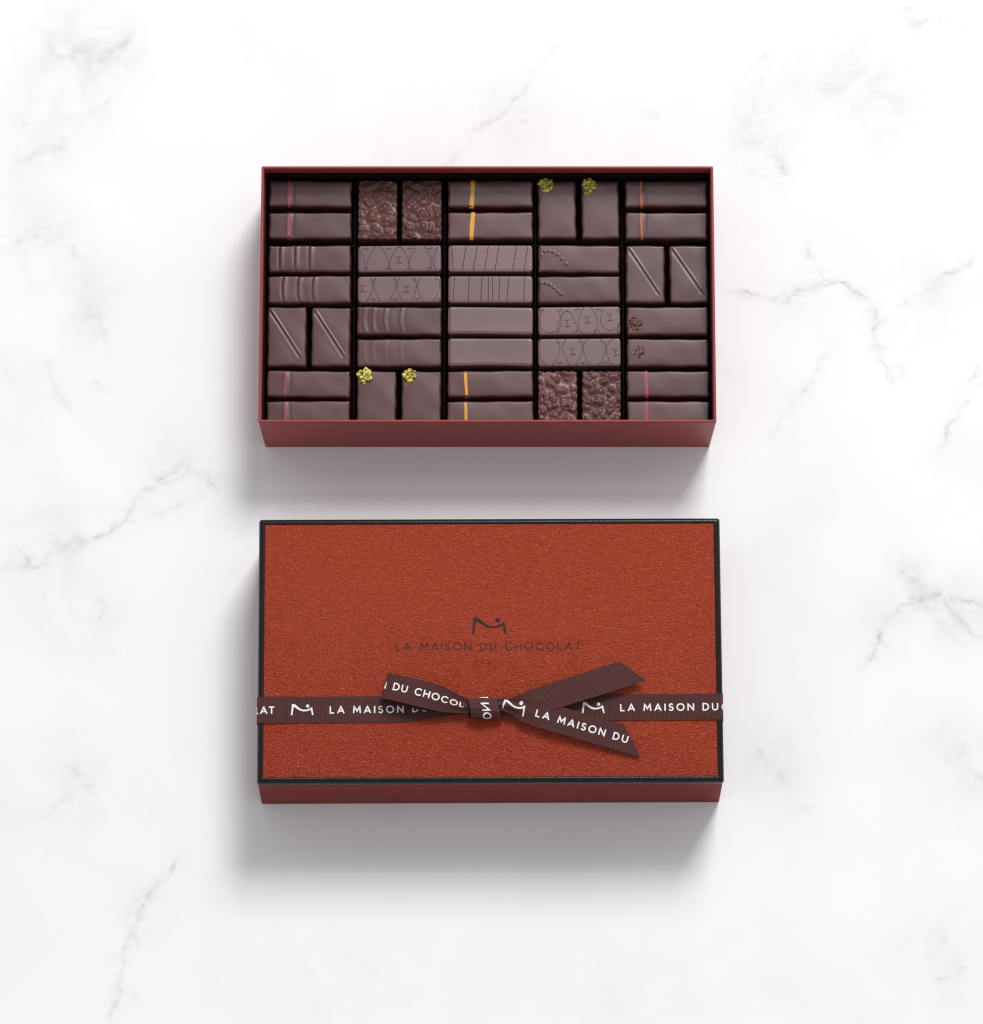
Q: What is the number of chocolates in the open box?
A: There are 40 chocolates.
